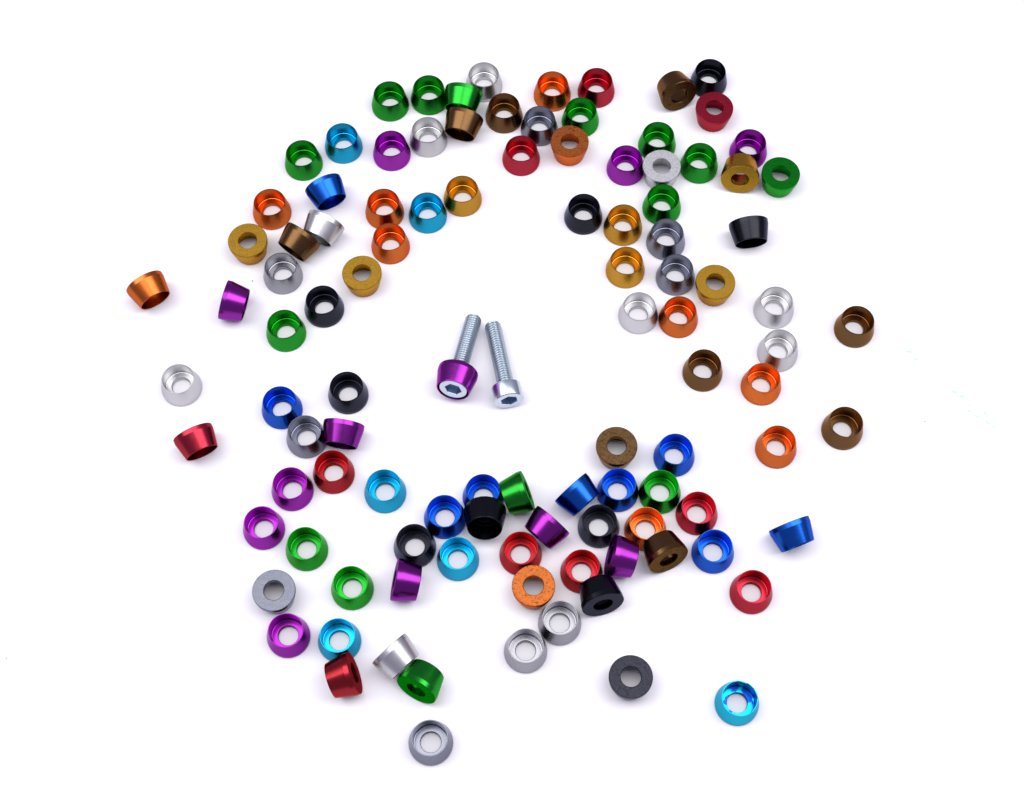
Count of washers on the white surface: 107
